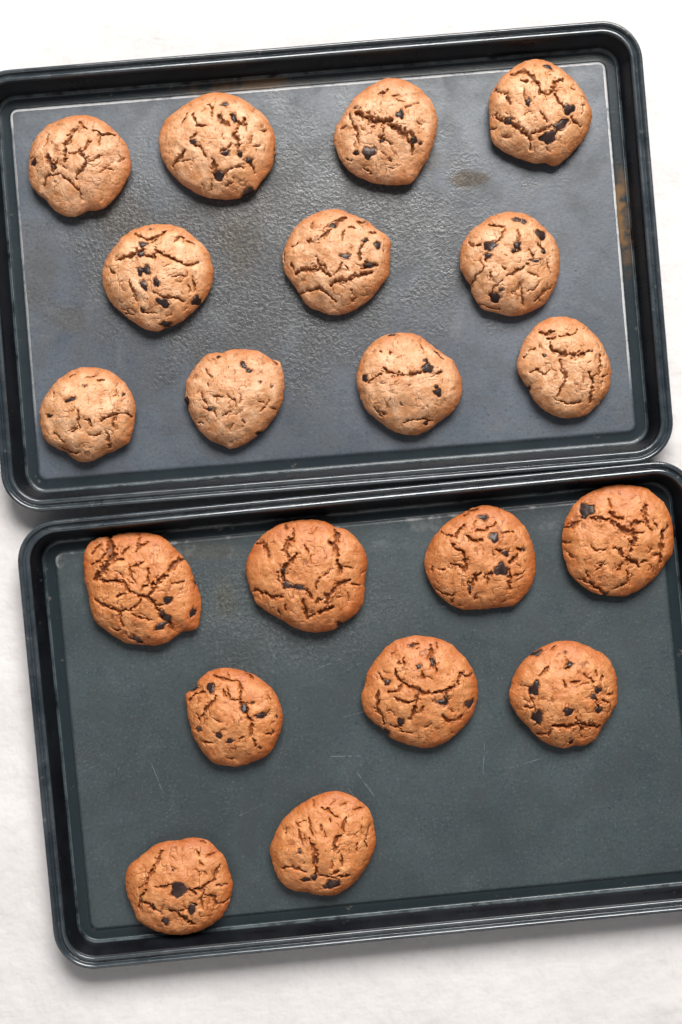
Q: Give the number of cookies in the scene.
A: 20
